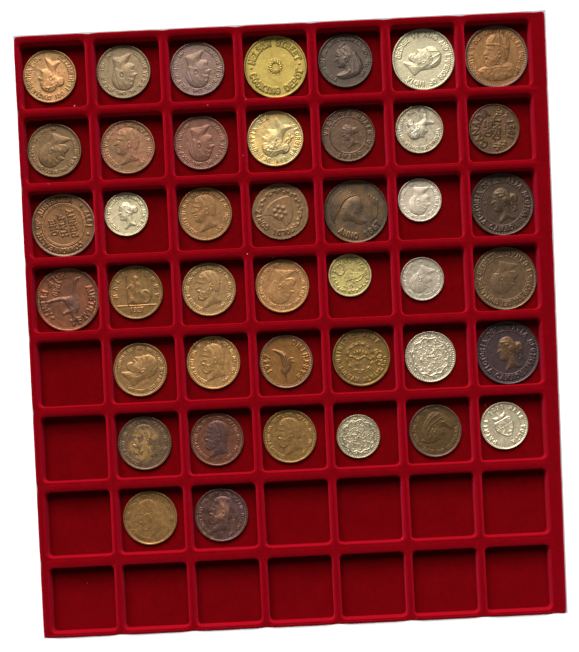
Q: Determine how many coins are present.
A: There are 42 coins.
